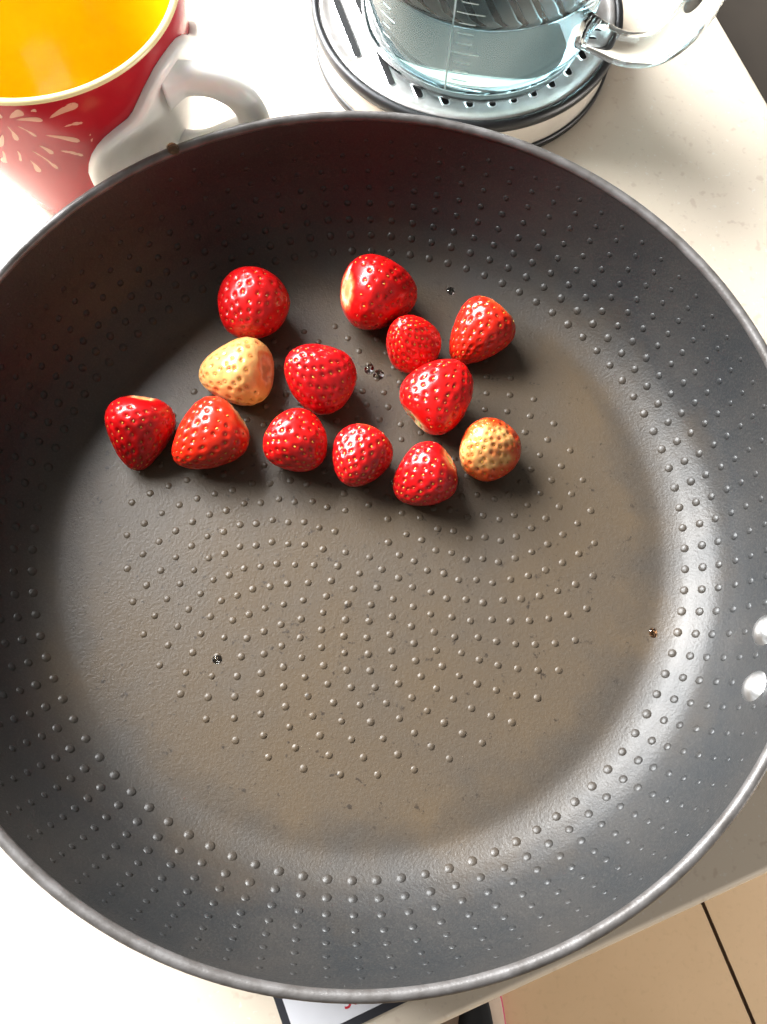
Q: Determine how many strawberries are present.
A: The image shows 13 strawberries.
